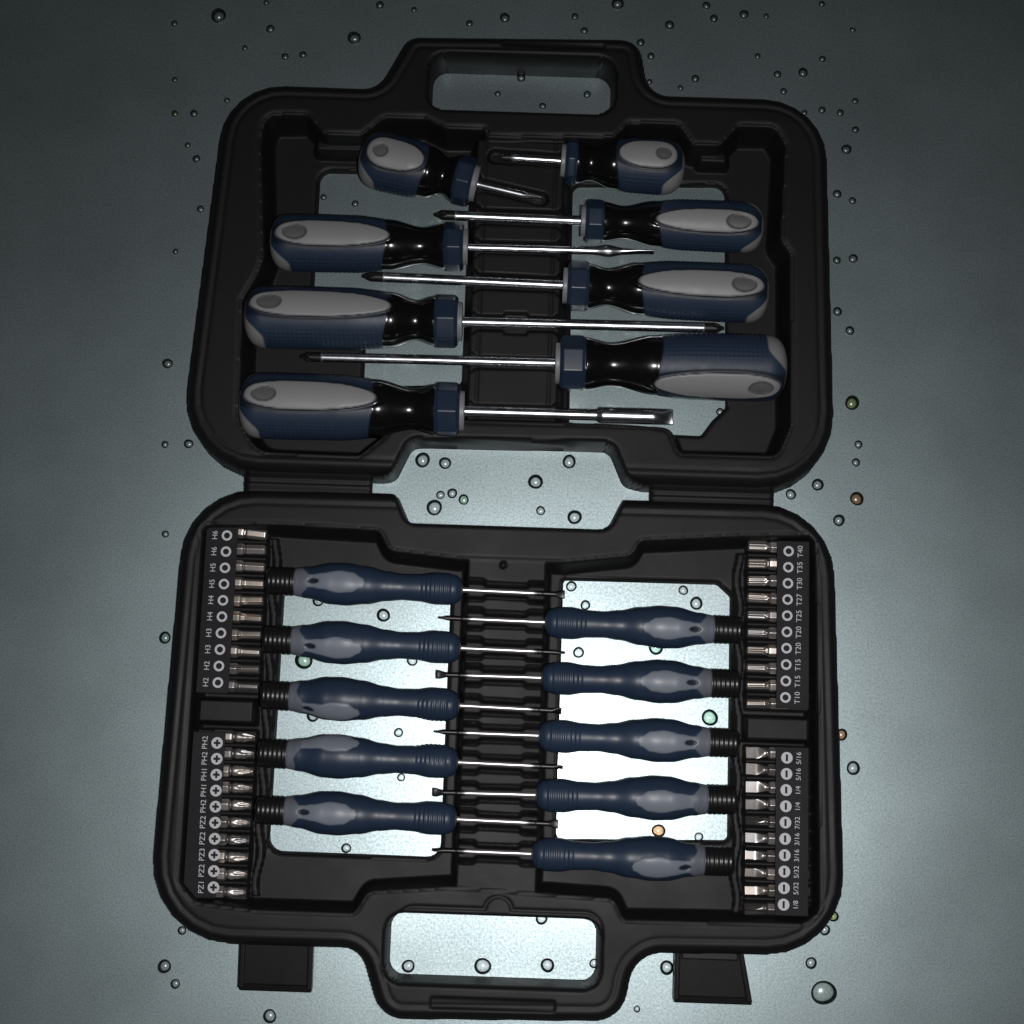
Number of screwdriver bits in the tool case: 40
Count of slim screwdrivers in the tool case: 10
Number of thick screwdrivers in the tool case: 8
